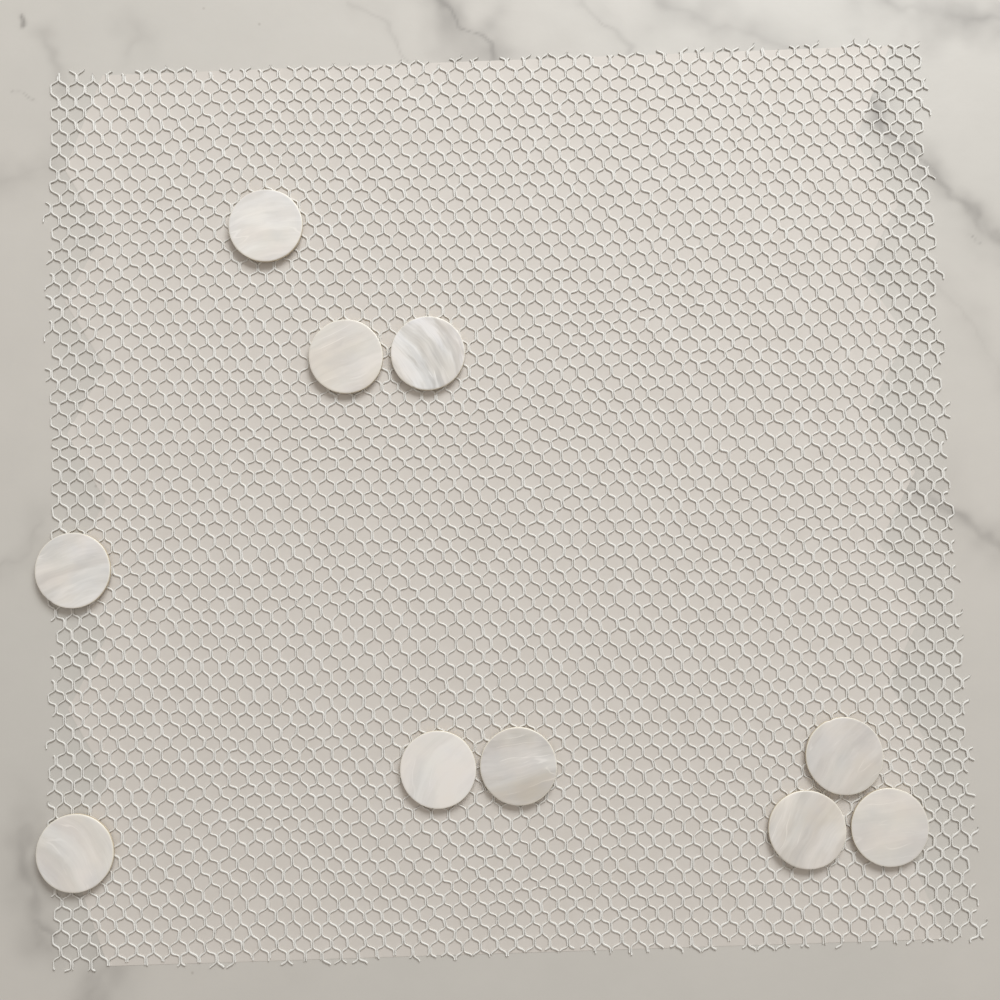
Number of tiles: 10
